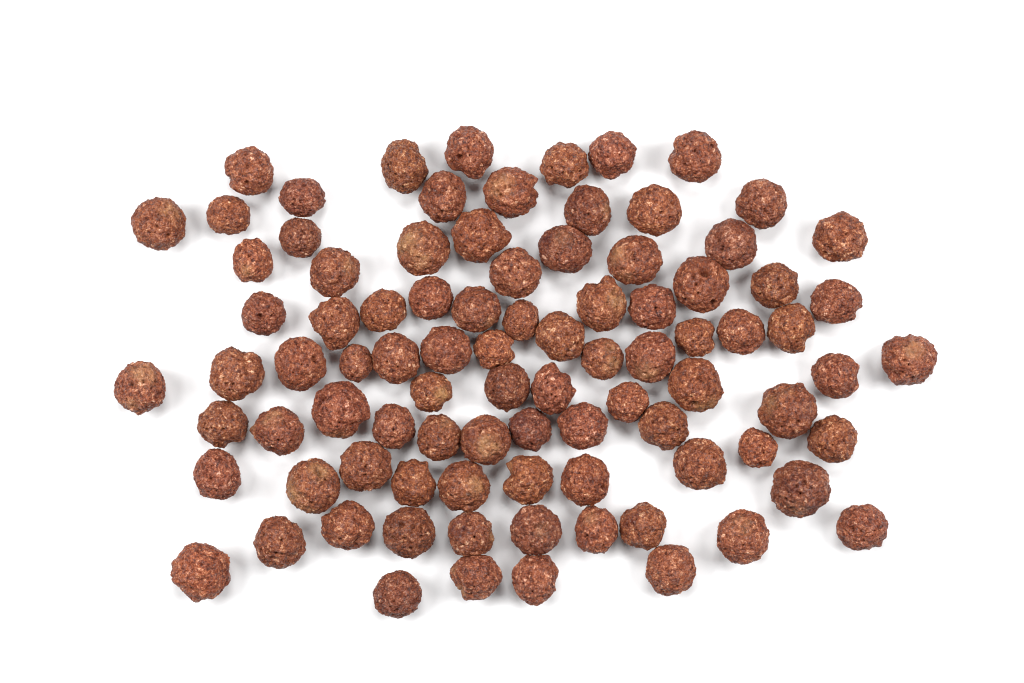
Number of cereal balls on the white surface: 90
